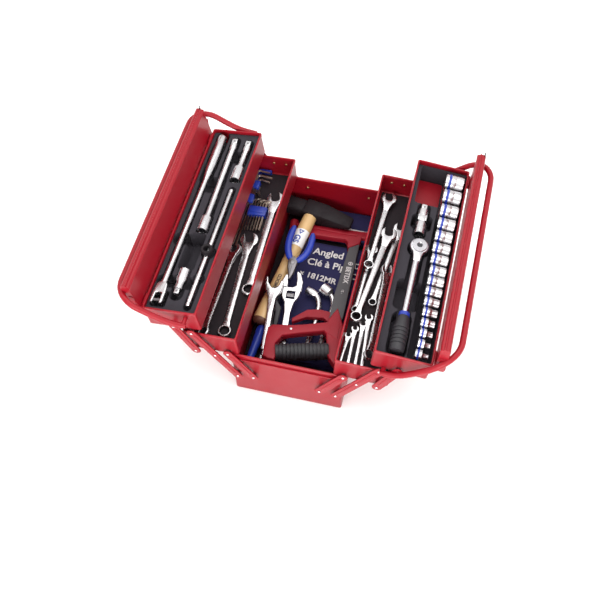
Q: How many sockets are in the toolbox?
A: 16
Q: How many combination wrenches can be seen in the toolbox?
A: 12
